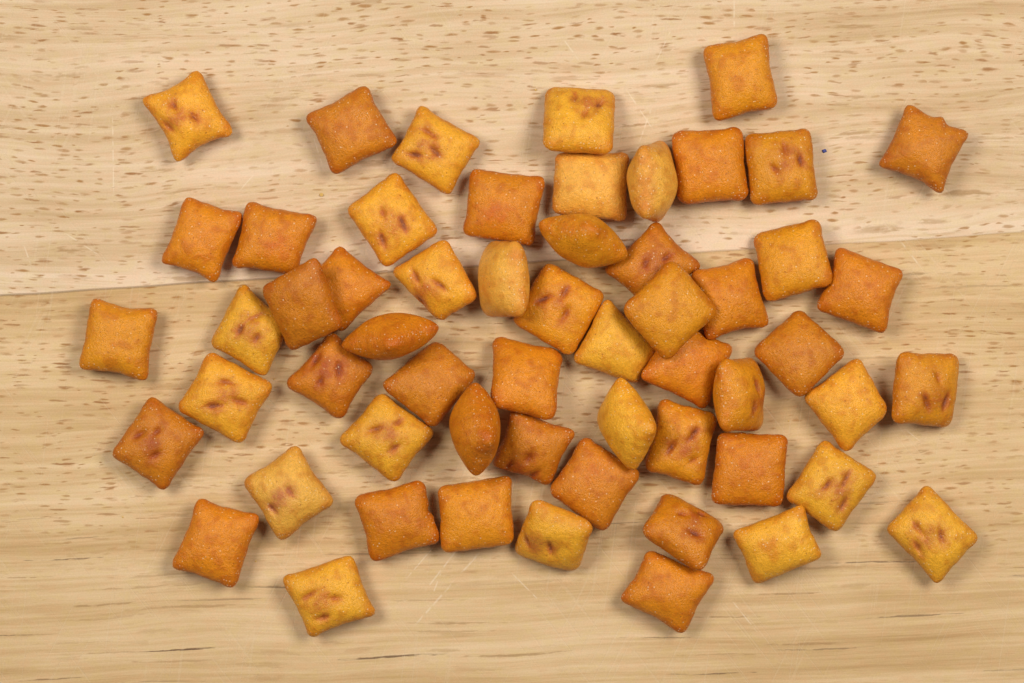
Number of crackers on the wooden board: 57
